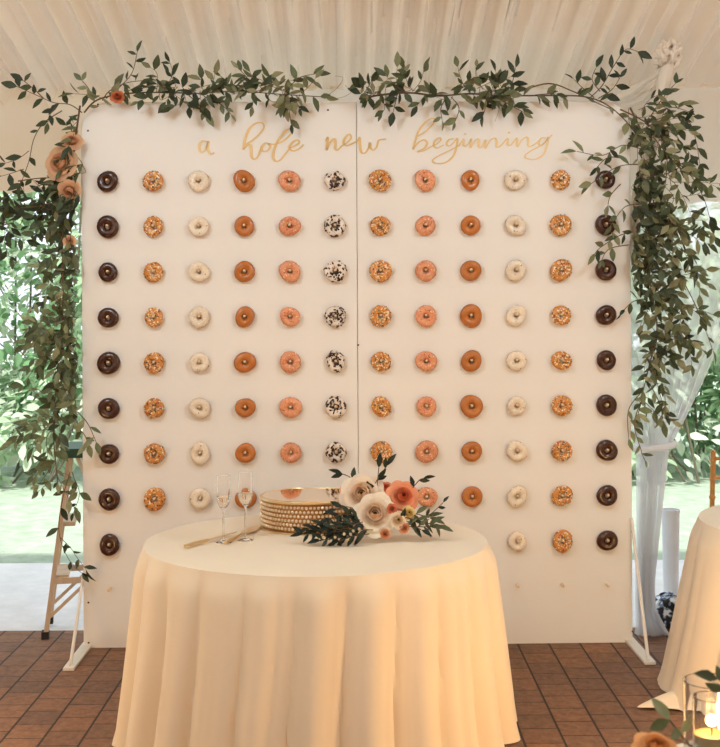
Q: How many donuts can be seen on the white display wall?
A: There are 97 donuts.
